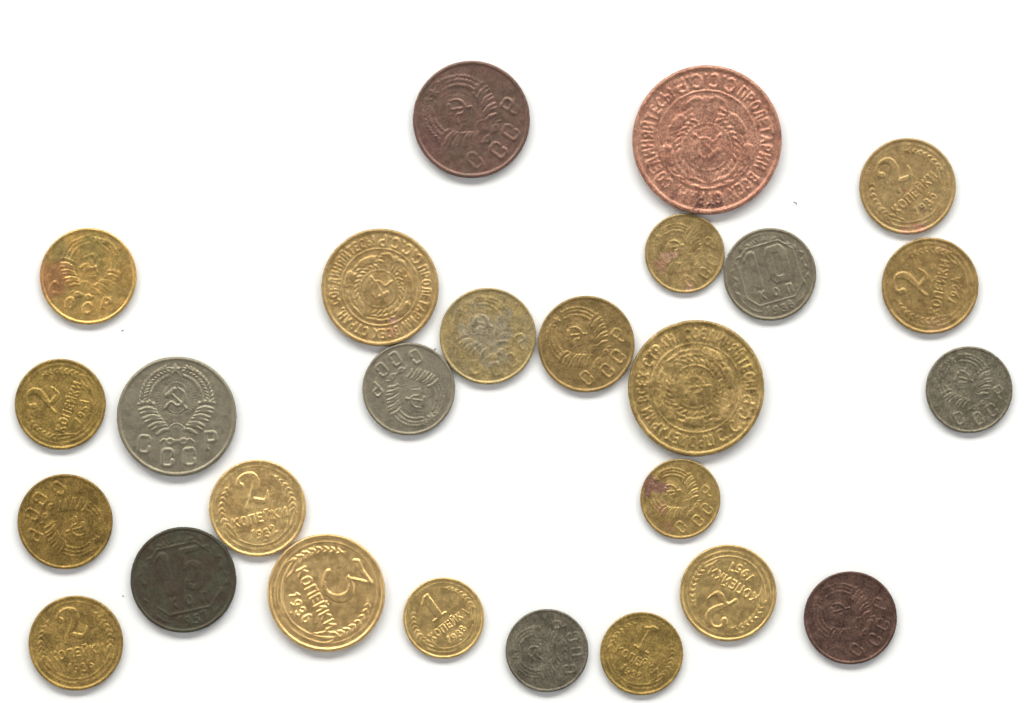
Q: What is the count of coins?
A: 26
